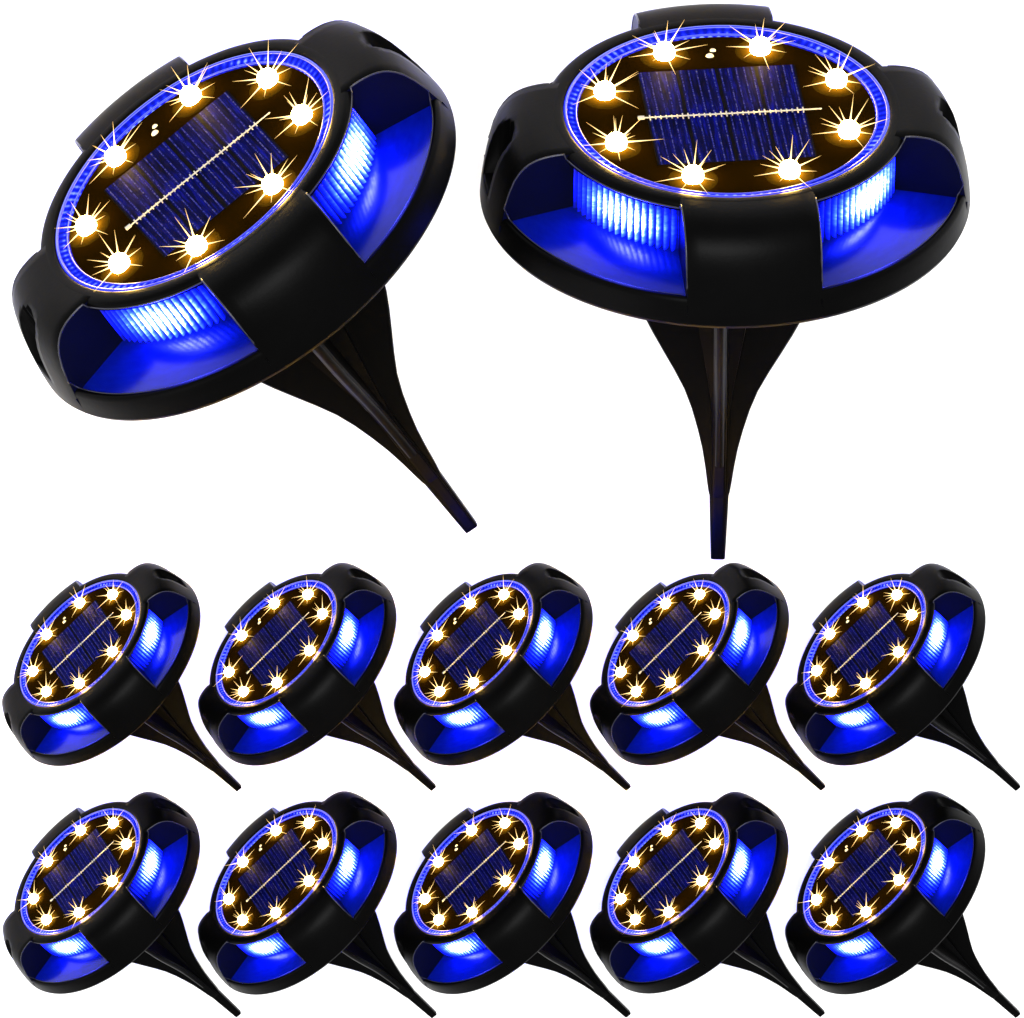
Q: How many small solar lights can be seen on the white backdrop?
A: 10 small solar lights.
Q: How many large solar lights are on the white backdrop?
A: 2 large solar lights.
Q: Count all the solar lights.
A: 12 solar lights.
